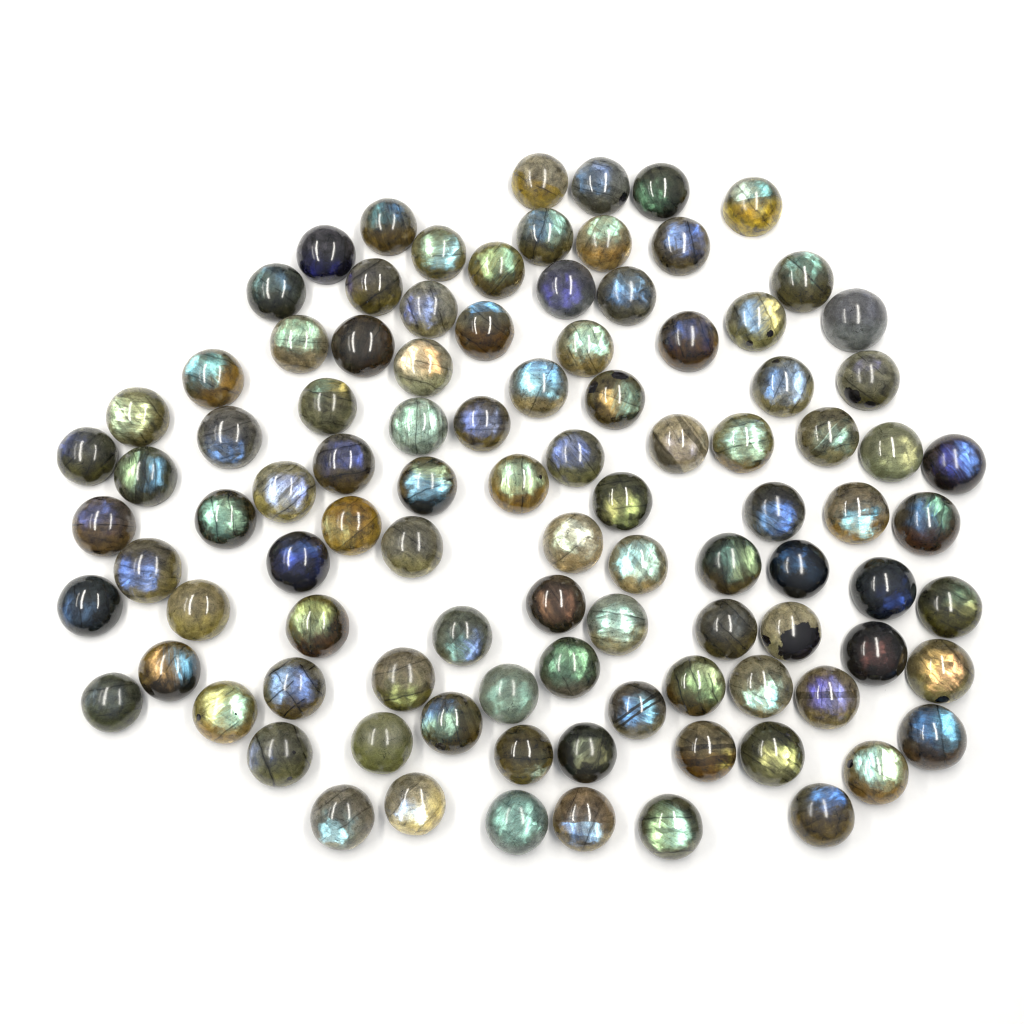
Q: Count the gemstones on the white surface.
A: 99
